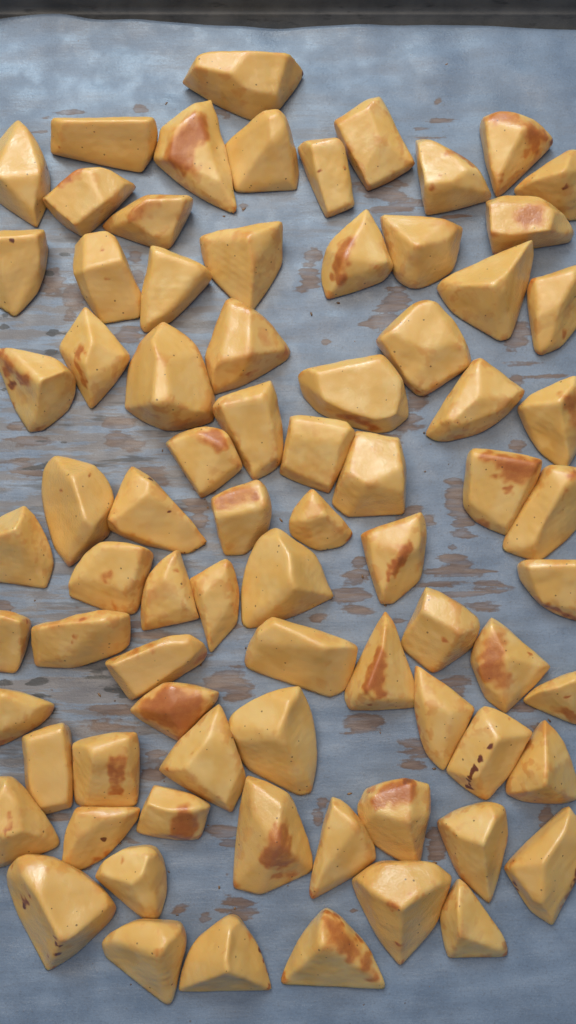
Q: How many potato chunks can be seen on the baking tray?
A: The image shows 78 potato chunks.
